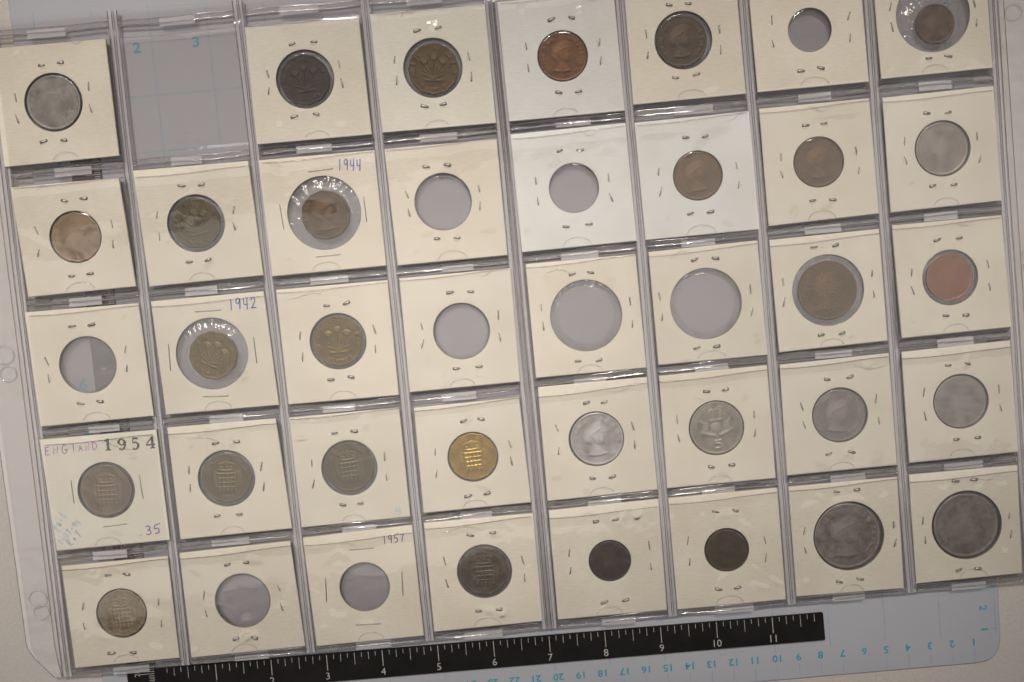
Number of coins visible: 30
